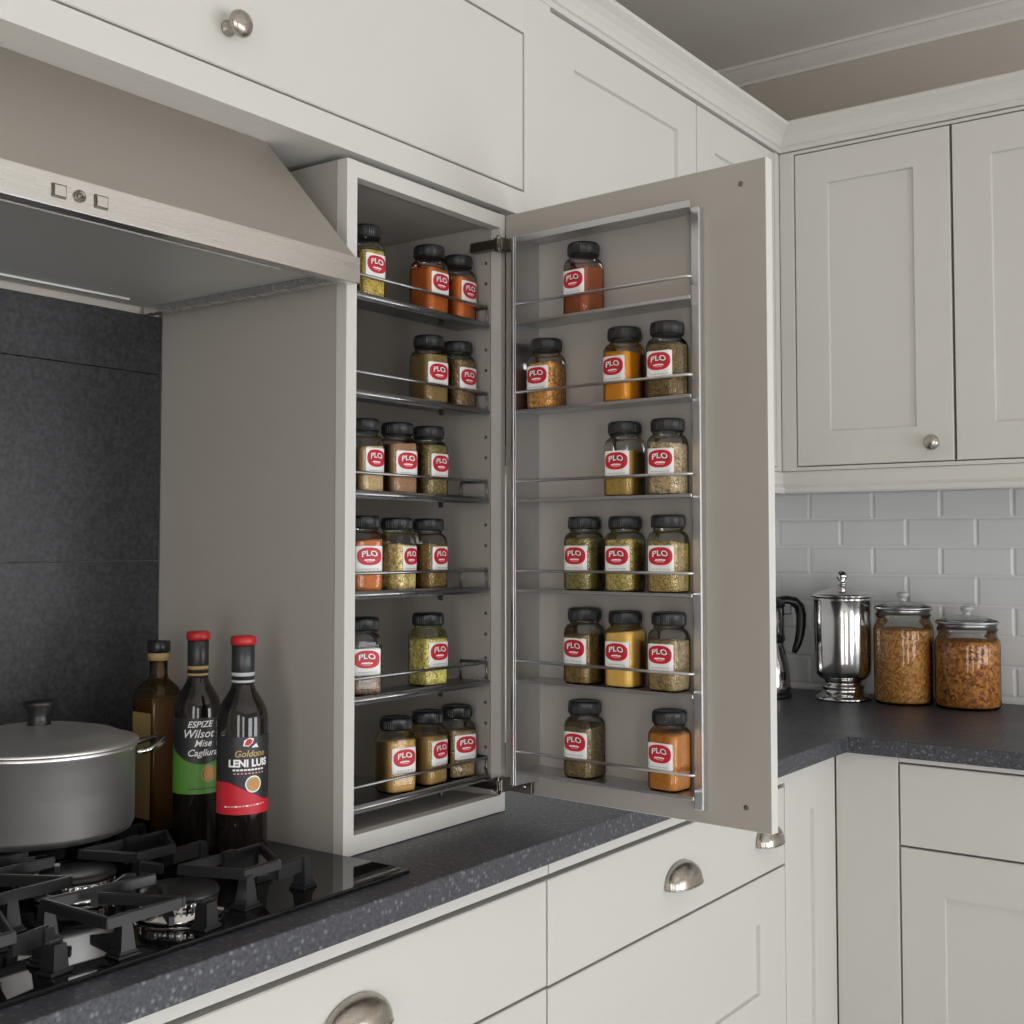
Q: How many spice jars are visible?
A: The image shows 30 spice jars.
